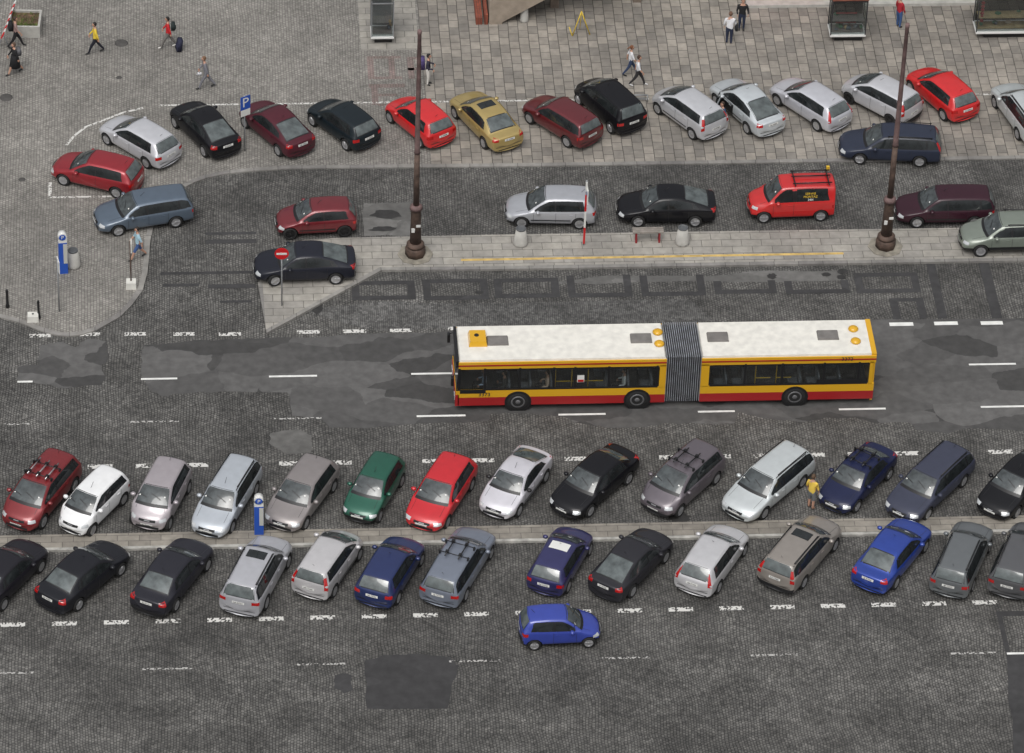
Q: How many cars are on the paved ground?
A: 53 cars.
